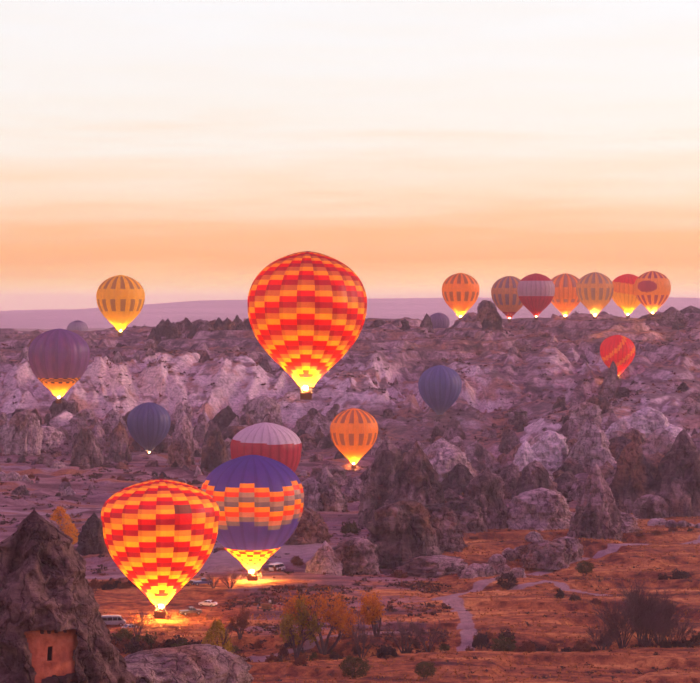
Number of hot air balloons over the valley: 19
